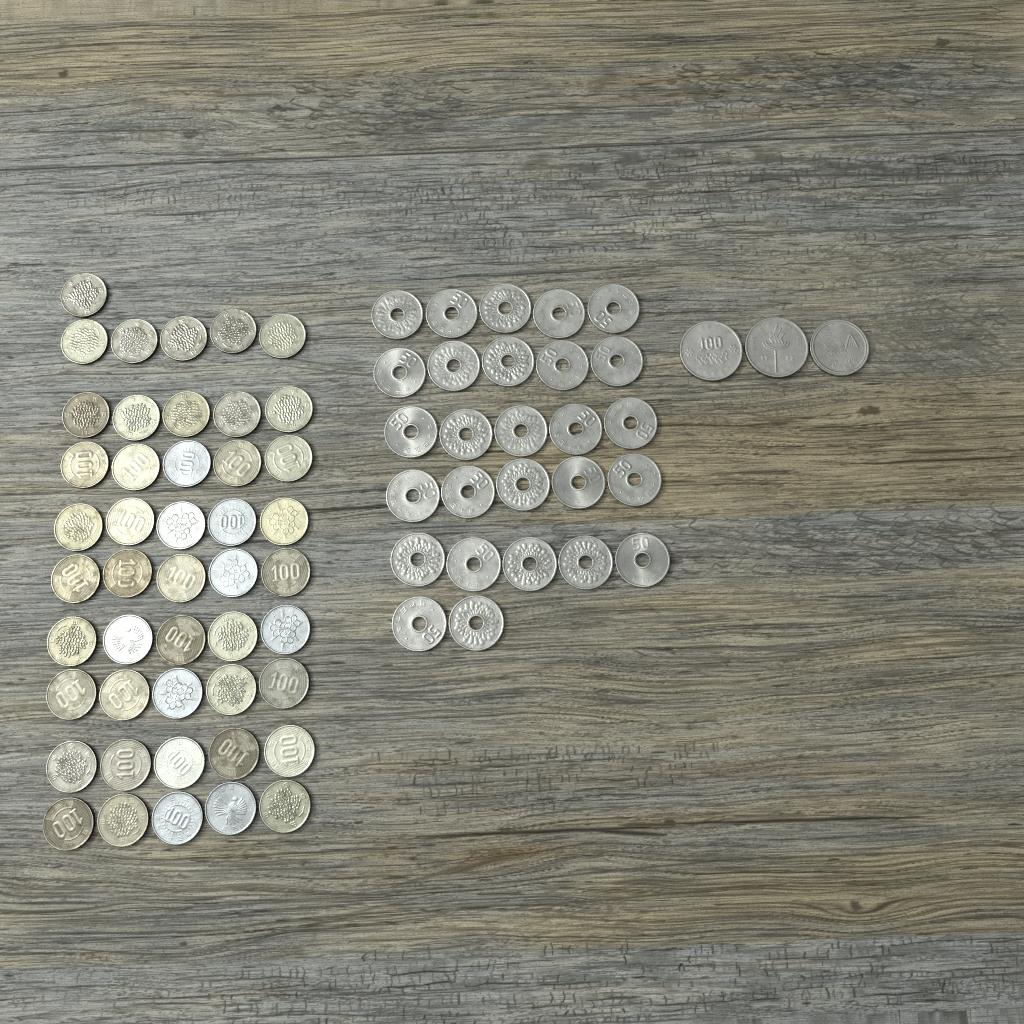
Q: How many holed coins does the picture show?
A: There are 27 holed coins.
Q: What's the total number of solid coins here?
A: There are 49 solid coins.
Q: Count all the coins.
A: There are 76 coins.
